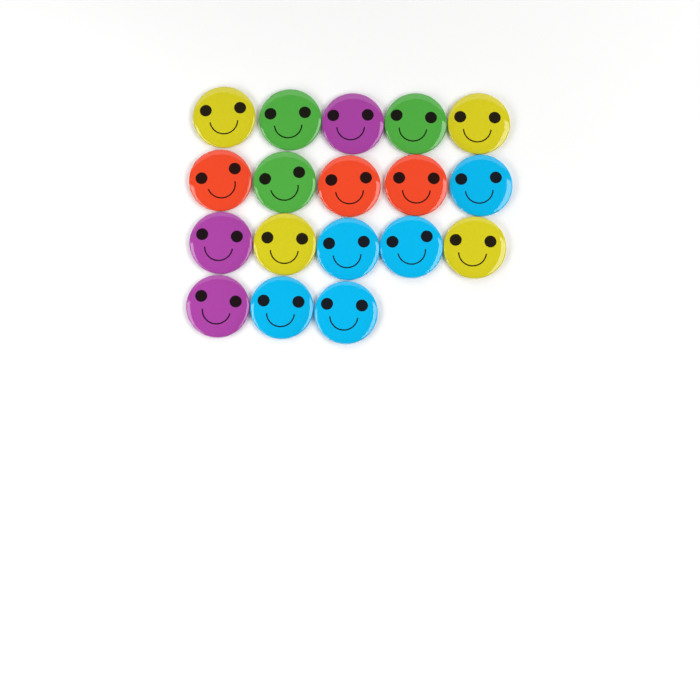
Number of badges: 18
